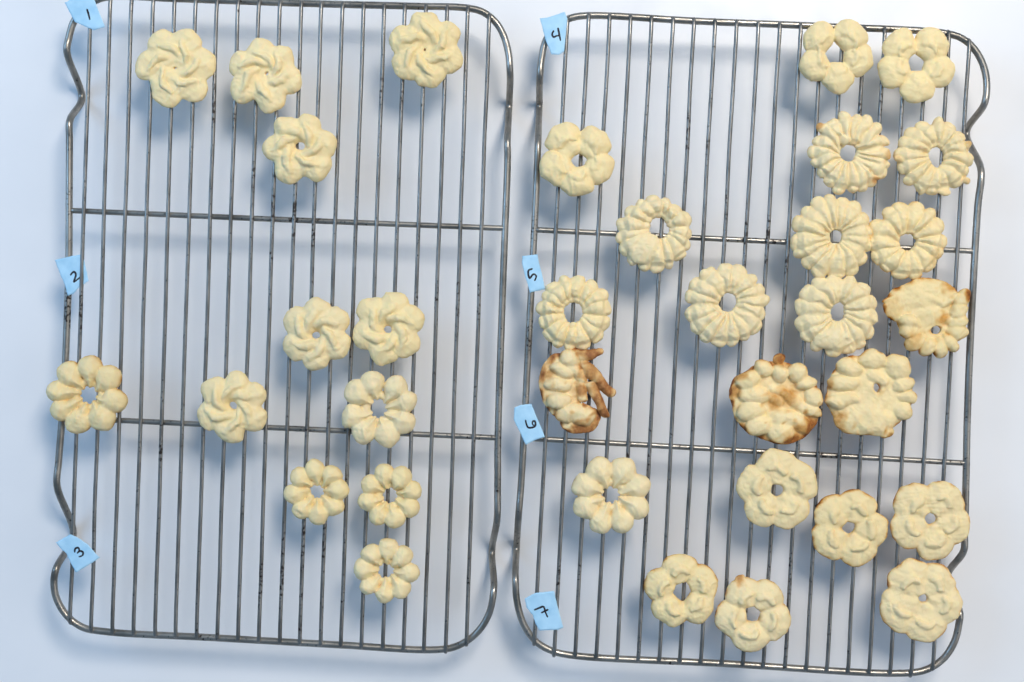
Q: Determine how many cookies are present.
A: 34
